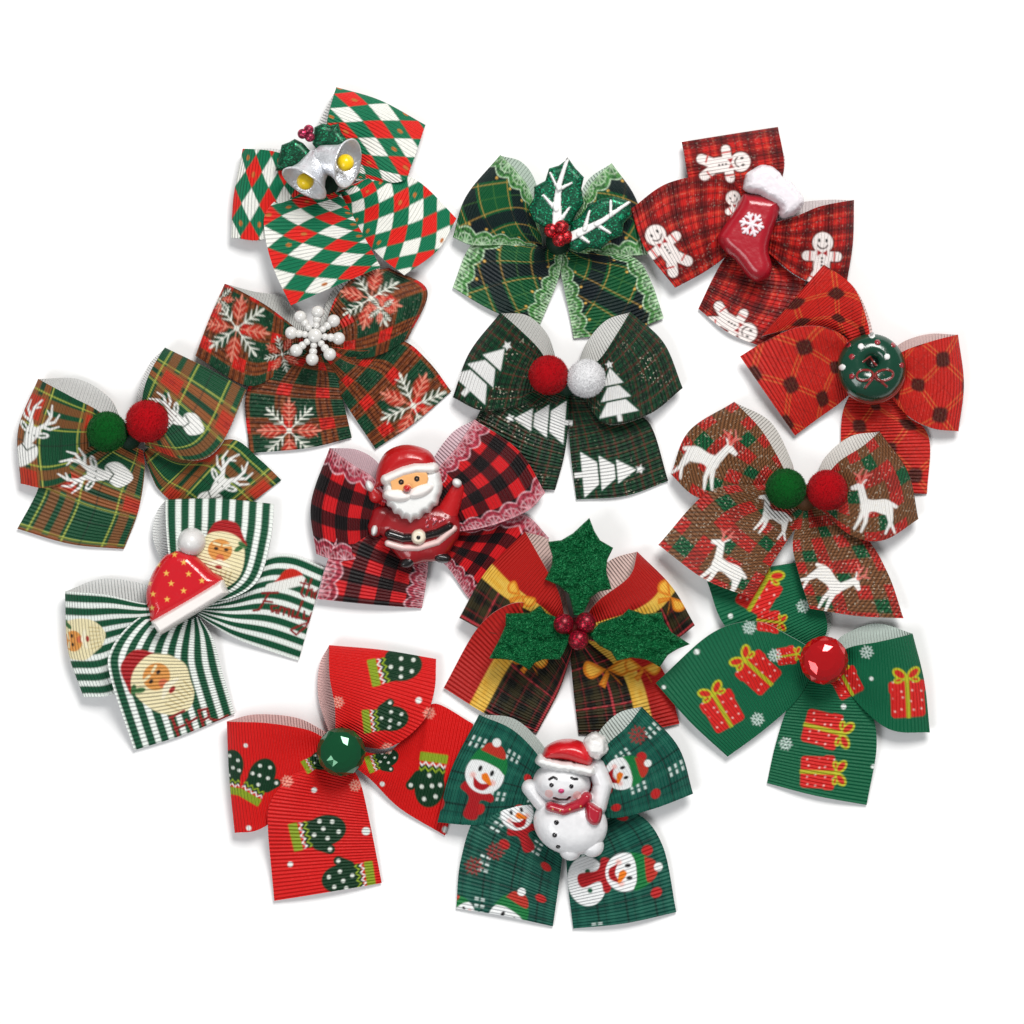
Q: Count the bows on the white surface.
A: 14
